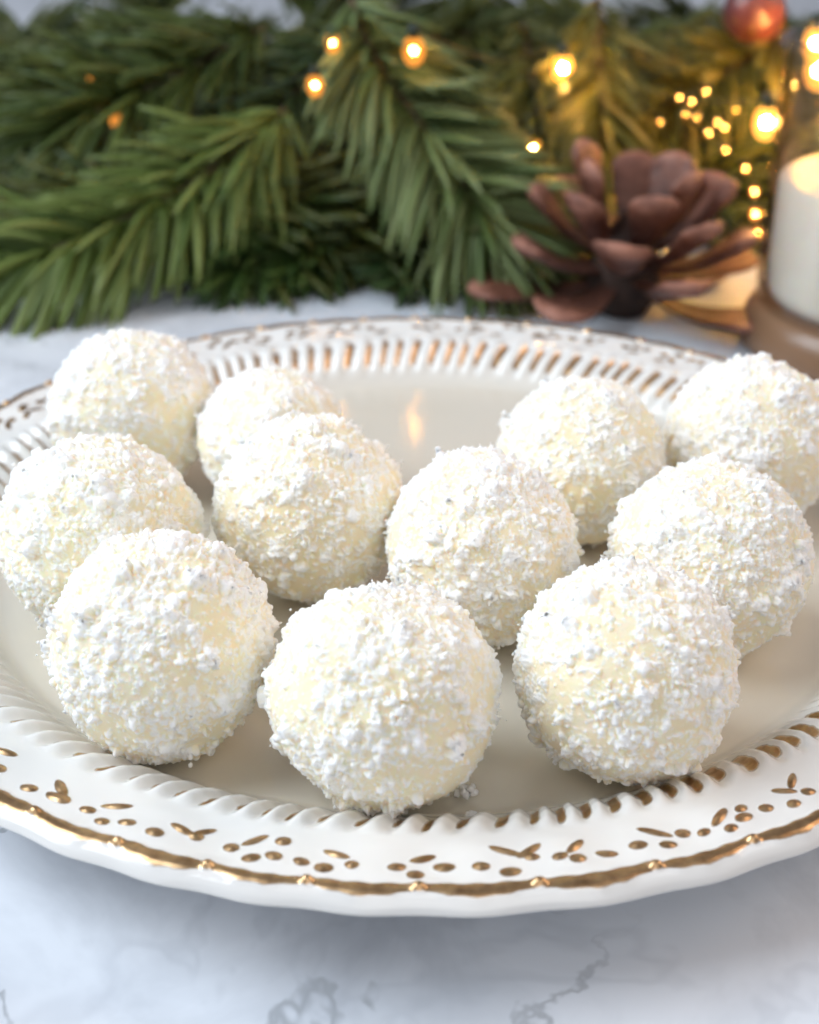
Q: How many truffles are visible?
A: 11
